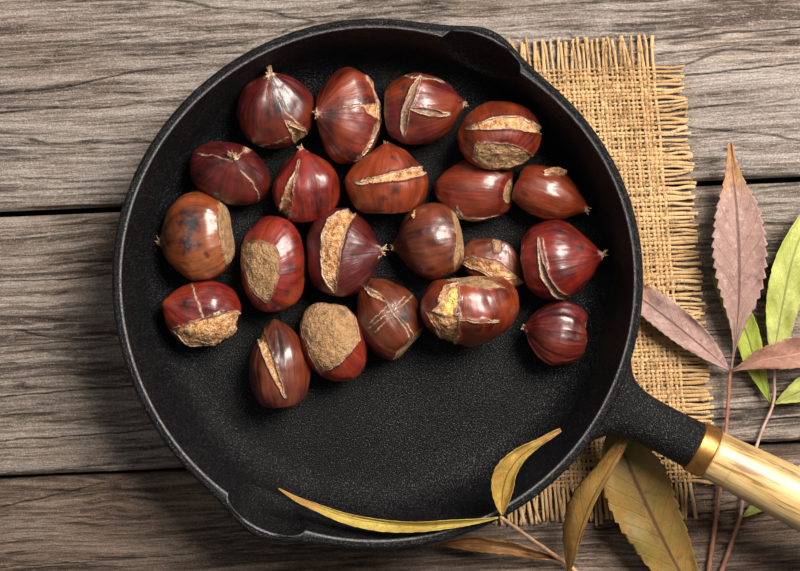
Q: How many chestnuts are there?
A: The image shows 21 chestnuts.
